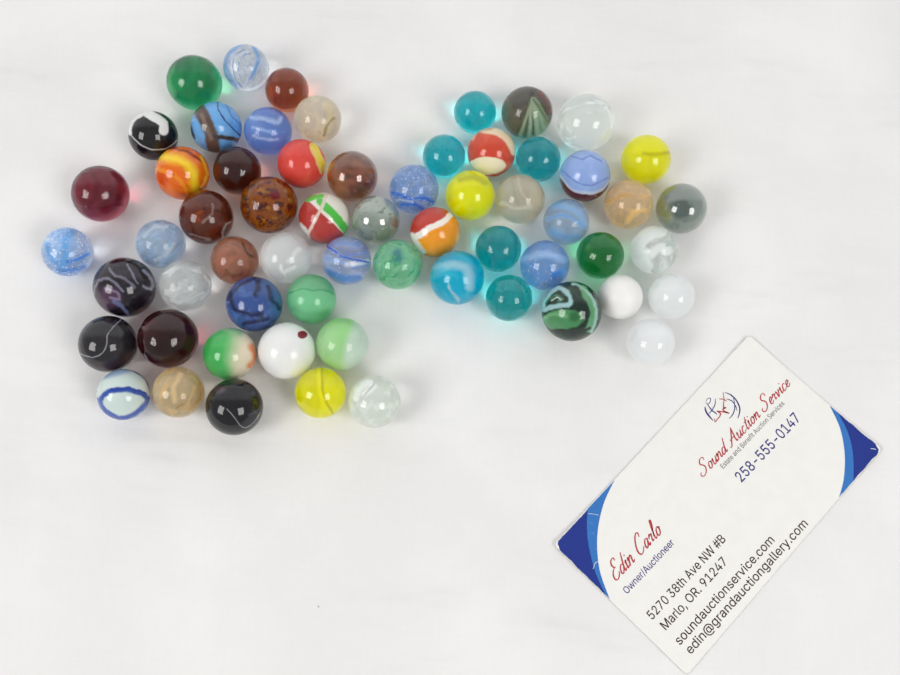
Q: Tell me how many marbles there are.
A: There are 61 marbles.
